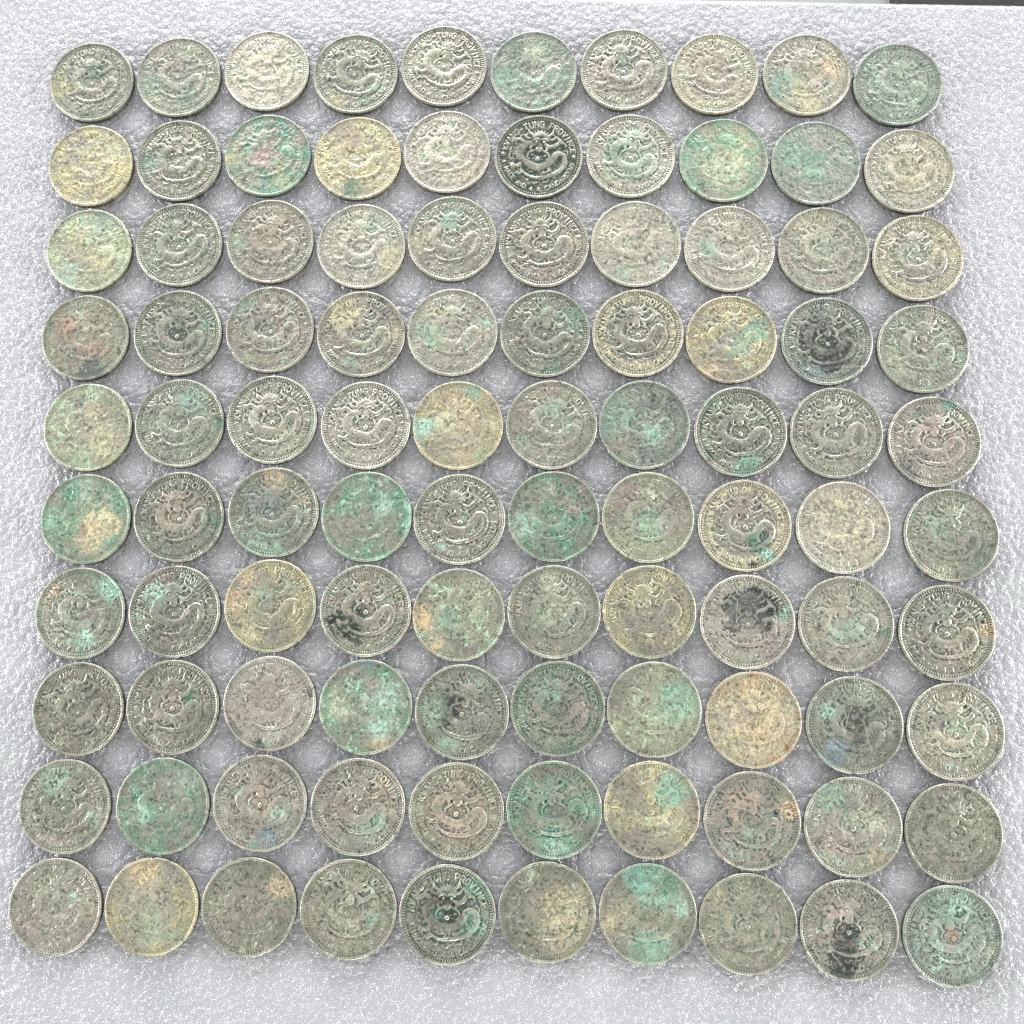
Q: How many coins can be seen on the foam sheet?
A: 100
